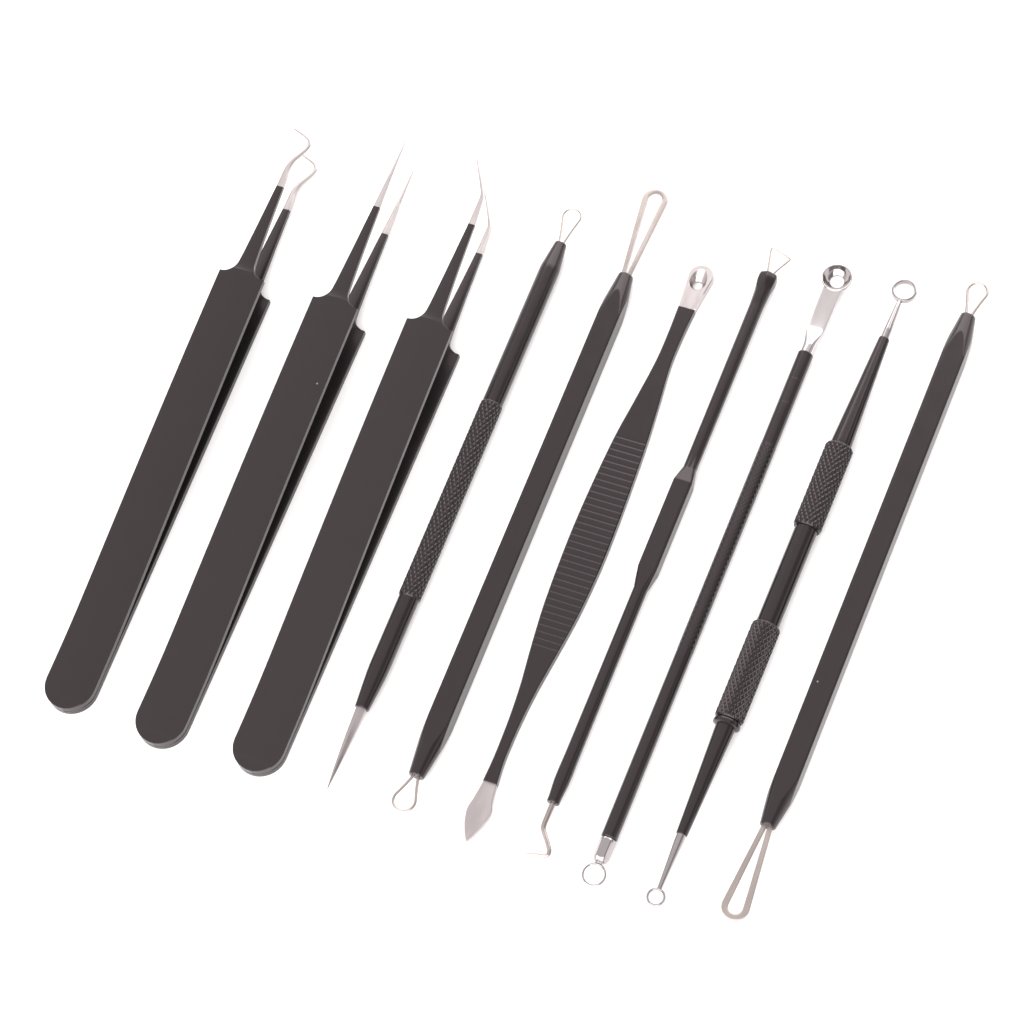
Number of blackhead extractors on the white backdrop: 7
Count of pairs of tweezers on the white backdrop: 3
